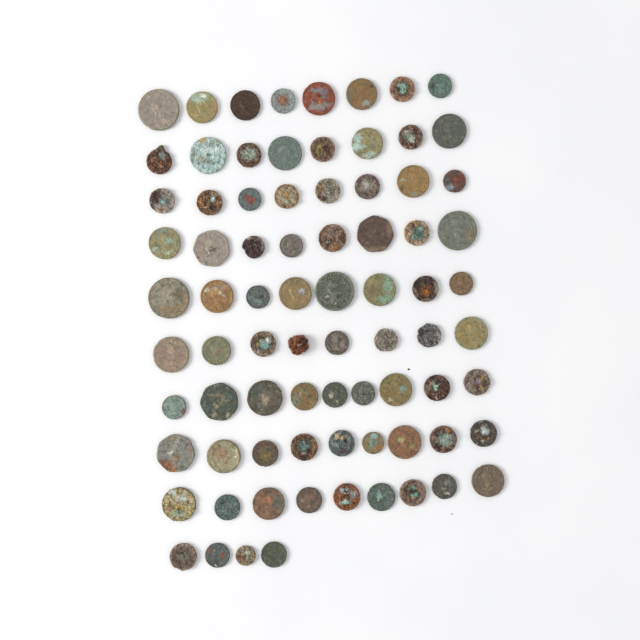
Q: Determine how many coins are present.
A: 79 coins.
